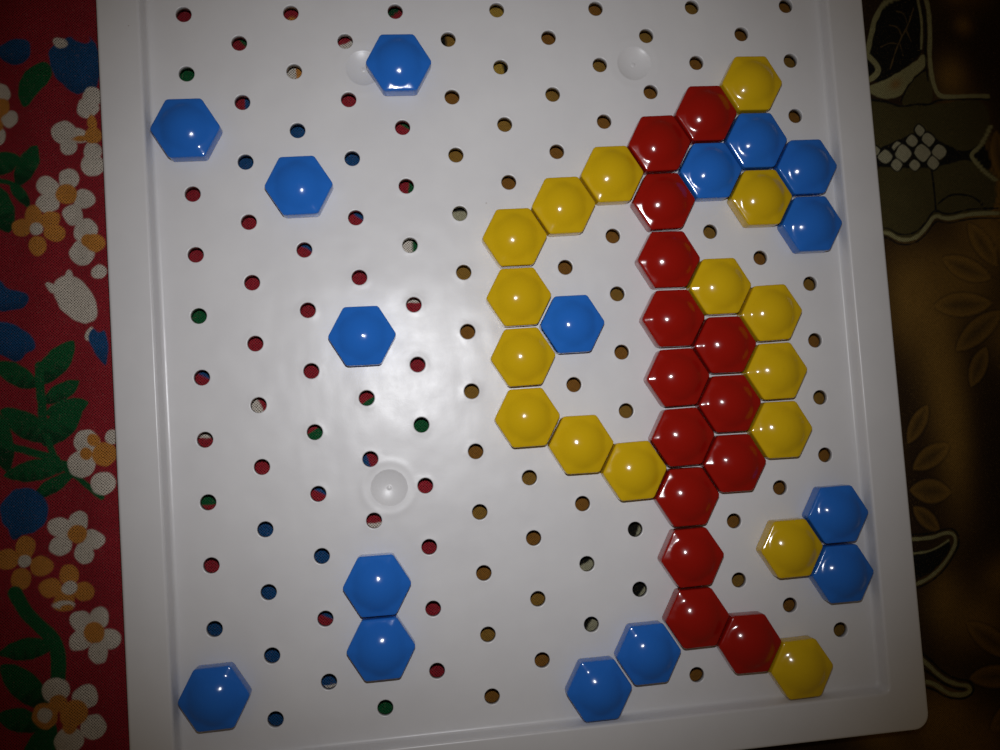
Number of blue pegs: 16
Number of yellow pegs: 16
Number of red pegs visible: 14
